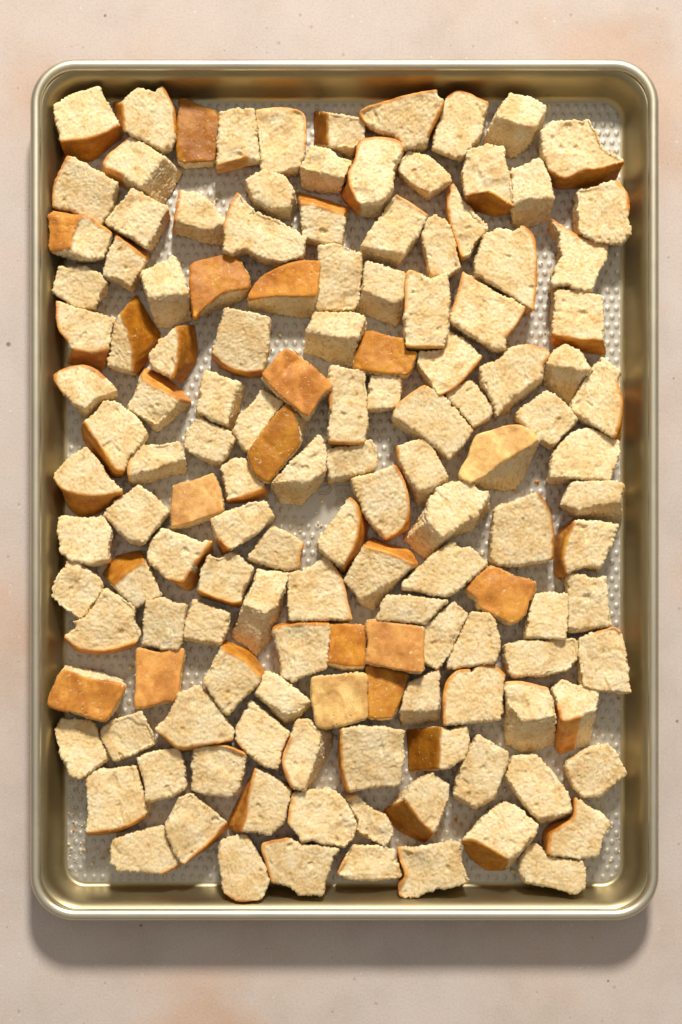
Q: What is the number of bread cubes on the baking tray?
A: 139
